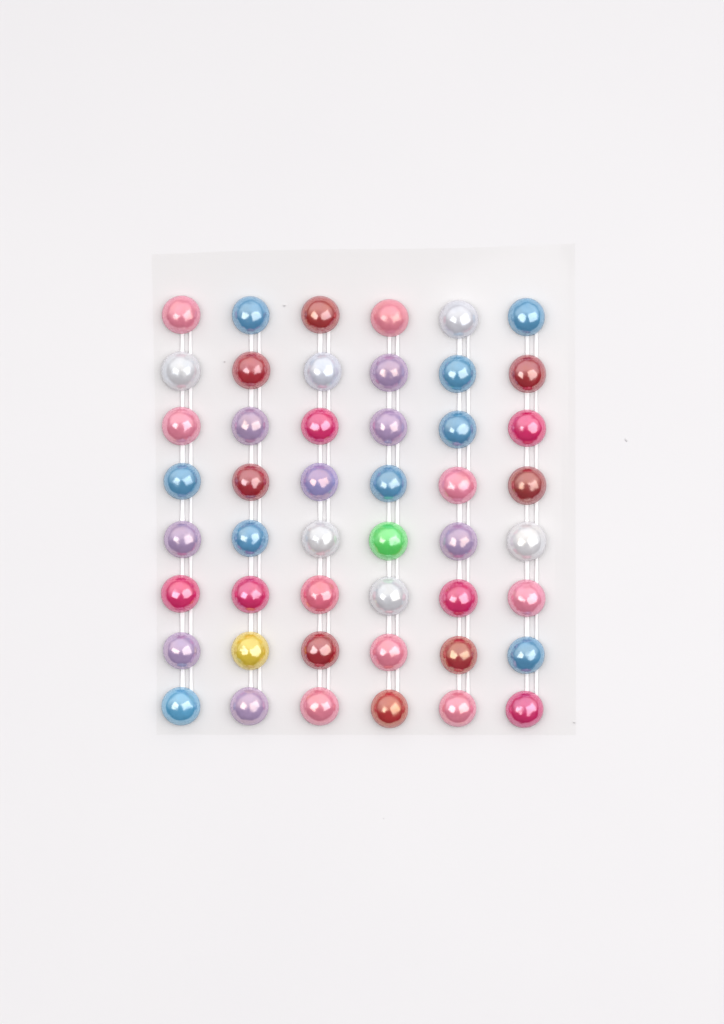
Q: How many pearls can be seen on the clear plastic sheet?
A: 48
